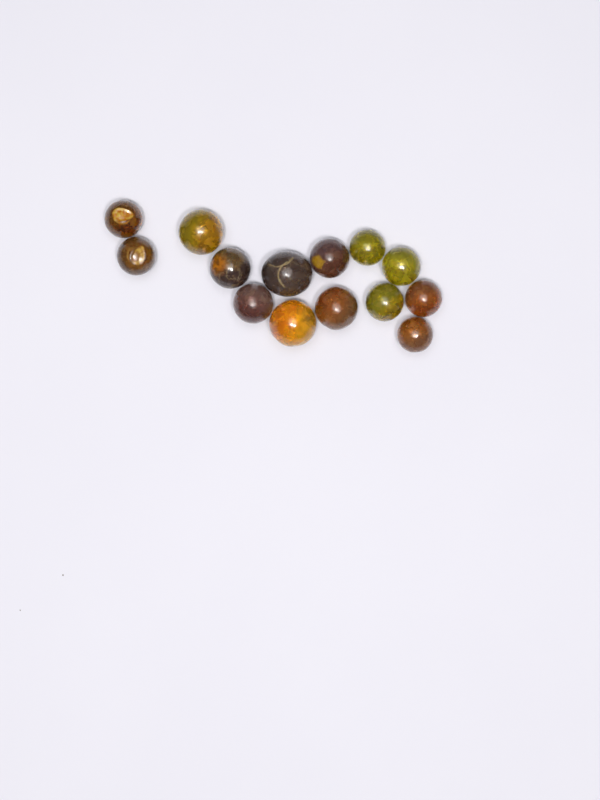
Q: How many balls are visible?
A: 14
